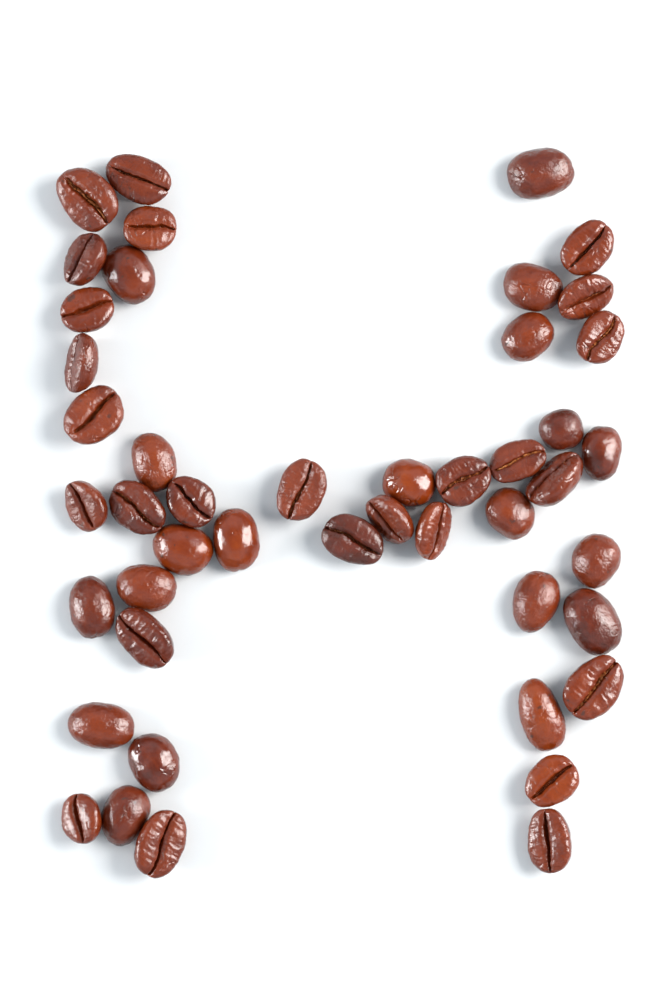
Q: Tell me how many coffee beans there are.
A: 46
